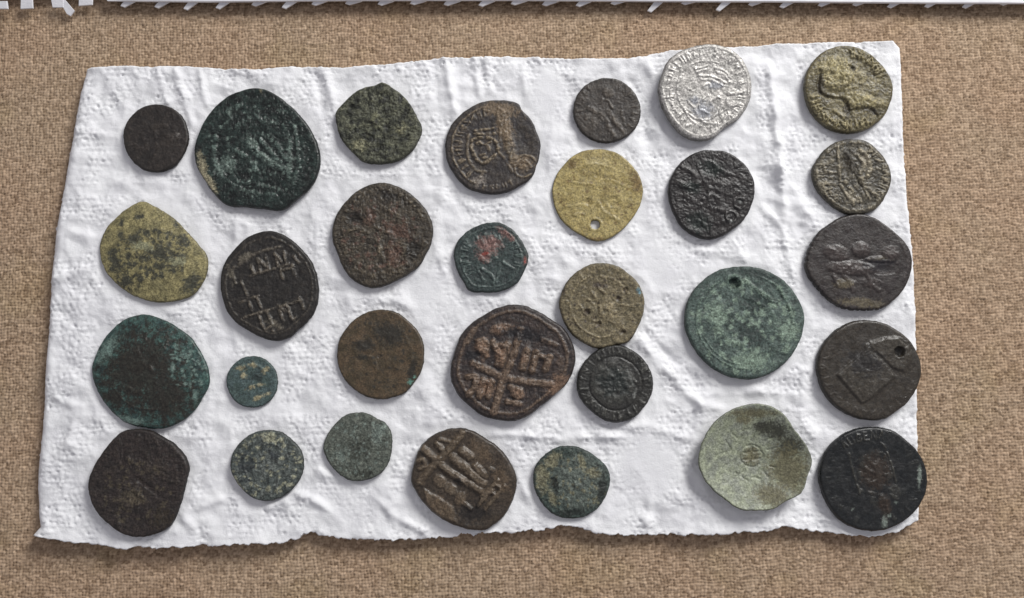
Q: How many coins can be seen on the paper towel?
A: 30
